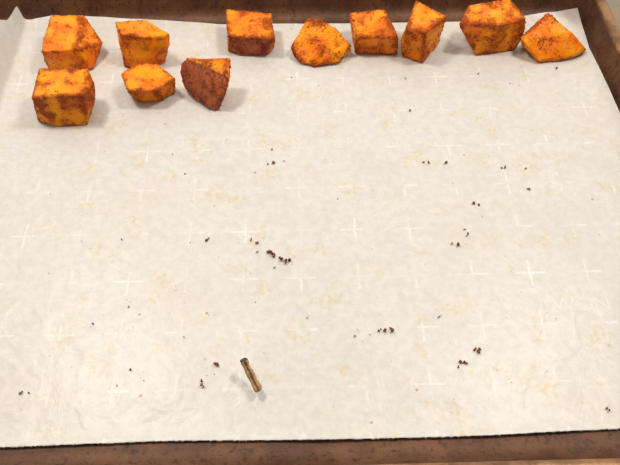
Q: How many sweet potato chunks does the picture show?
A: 11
